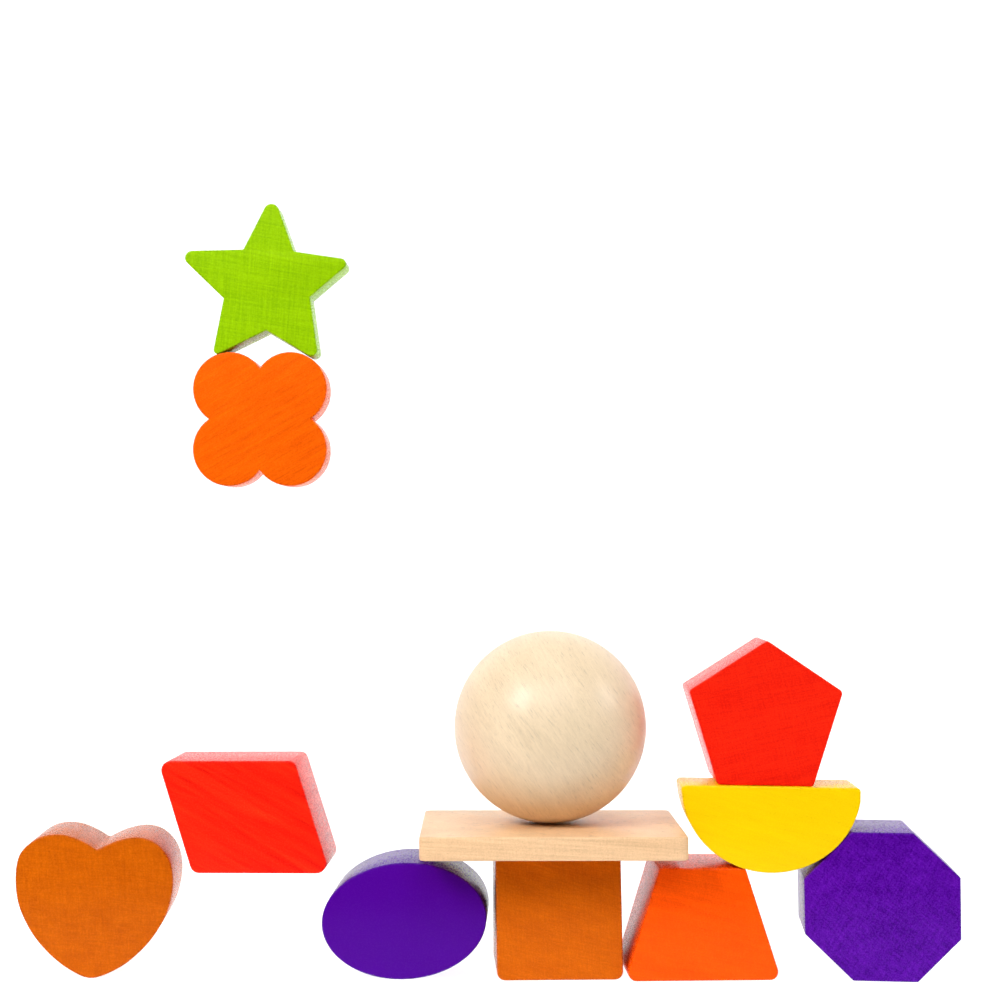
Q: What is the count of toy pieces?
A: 12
